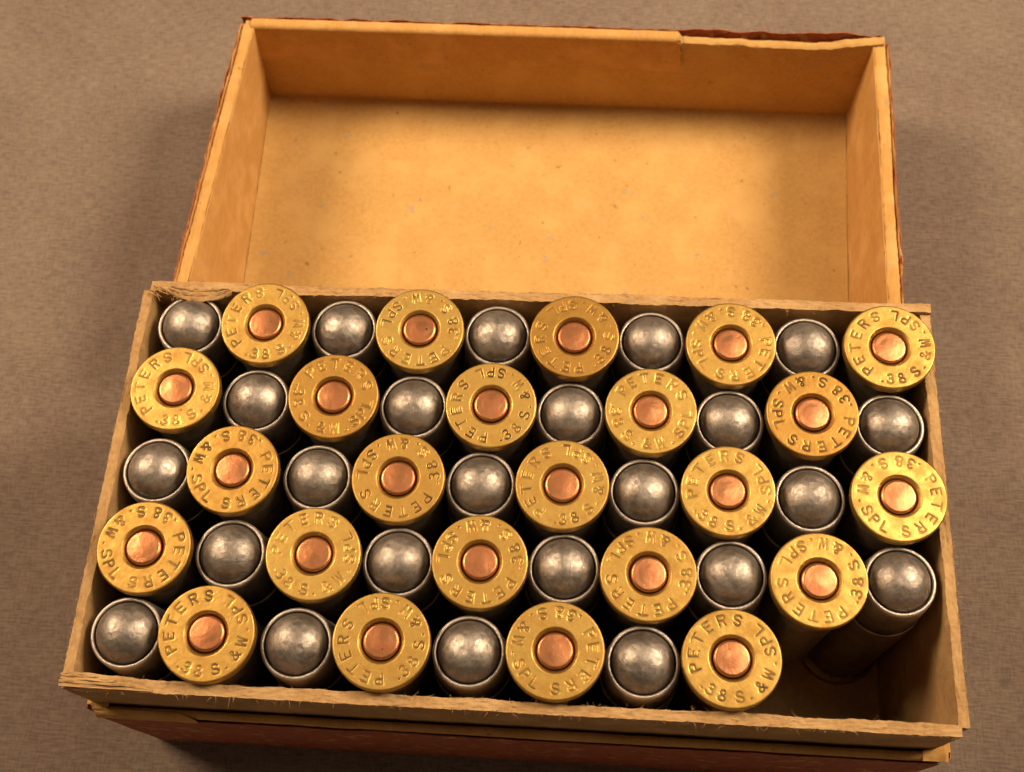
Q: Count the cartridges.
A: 48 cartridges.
